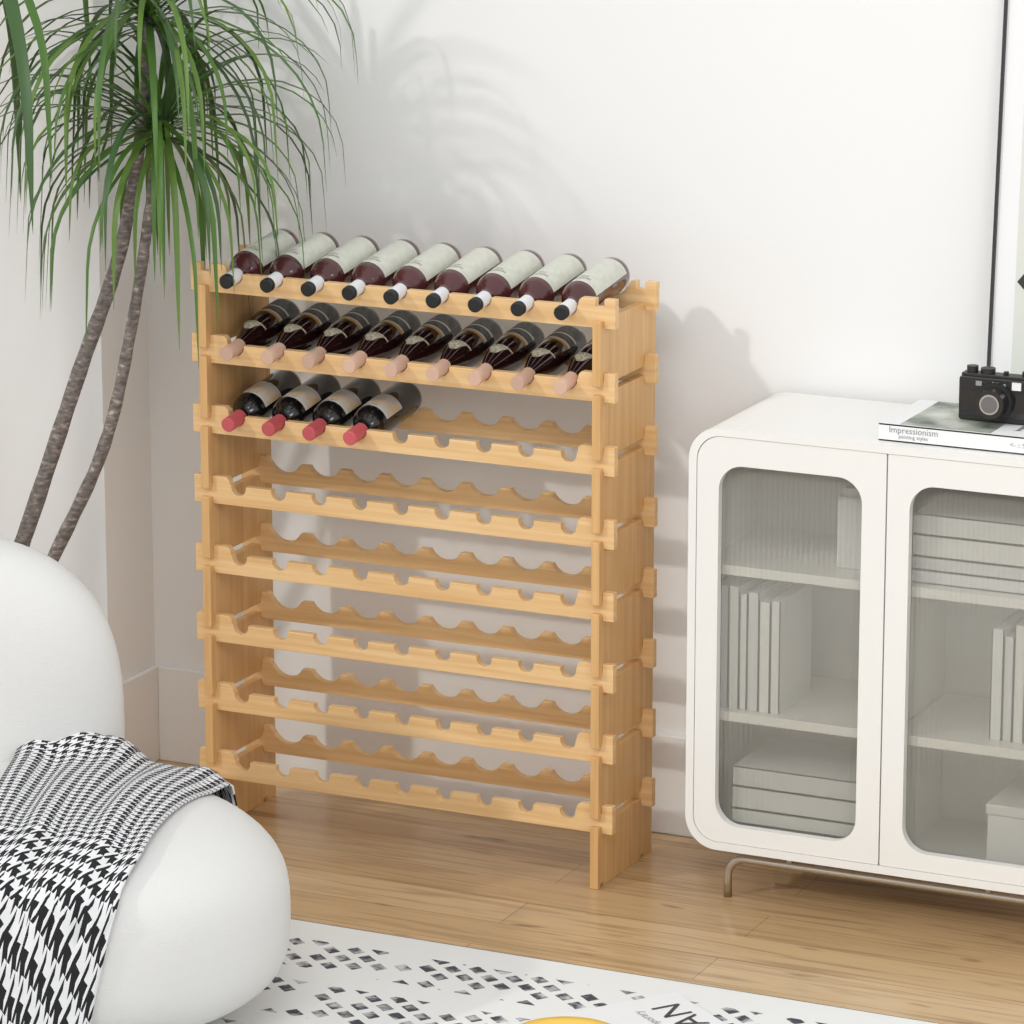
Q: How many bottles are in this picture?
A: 22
